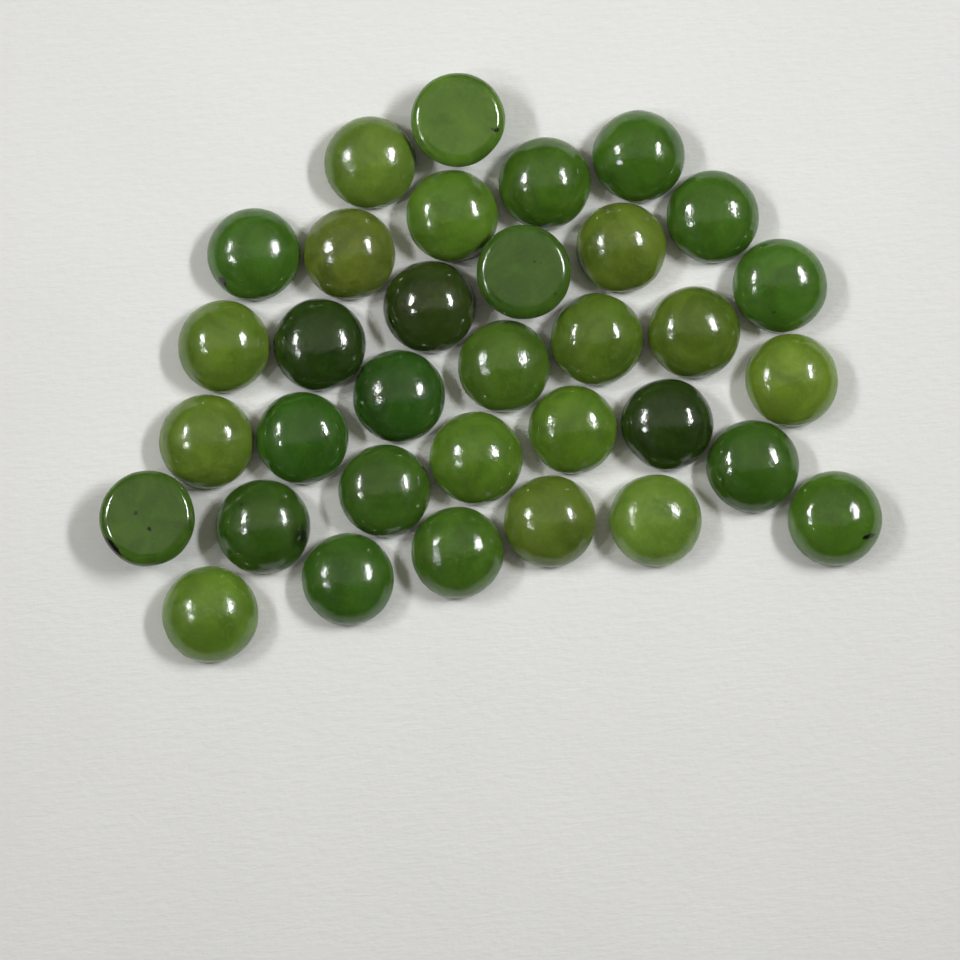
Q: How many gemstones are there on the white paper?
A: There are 34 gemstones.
